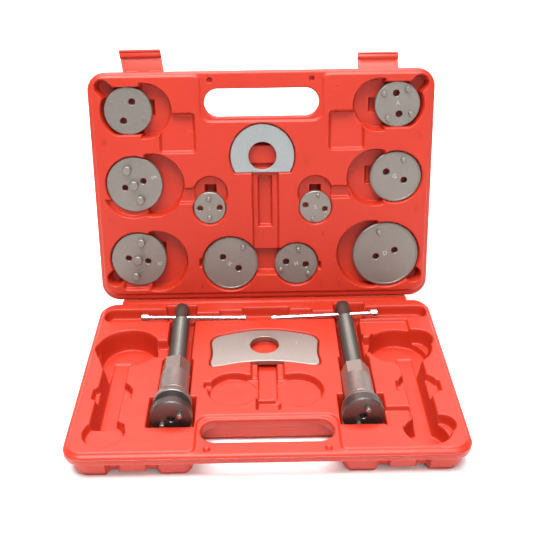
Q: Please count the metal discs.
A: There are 10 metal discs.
